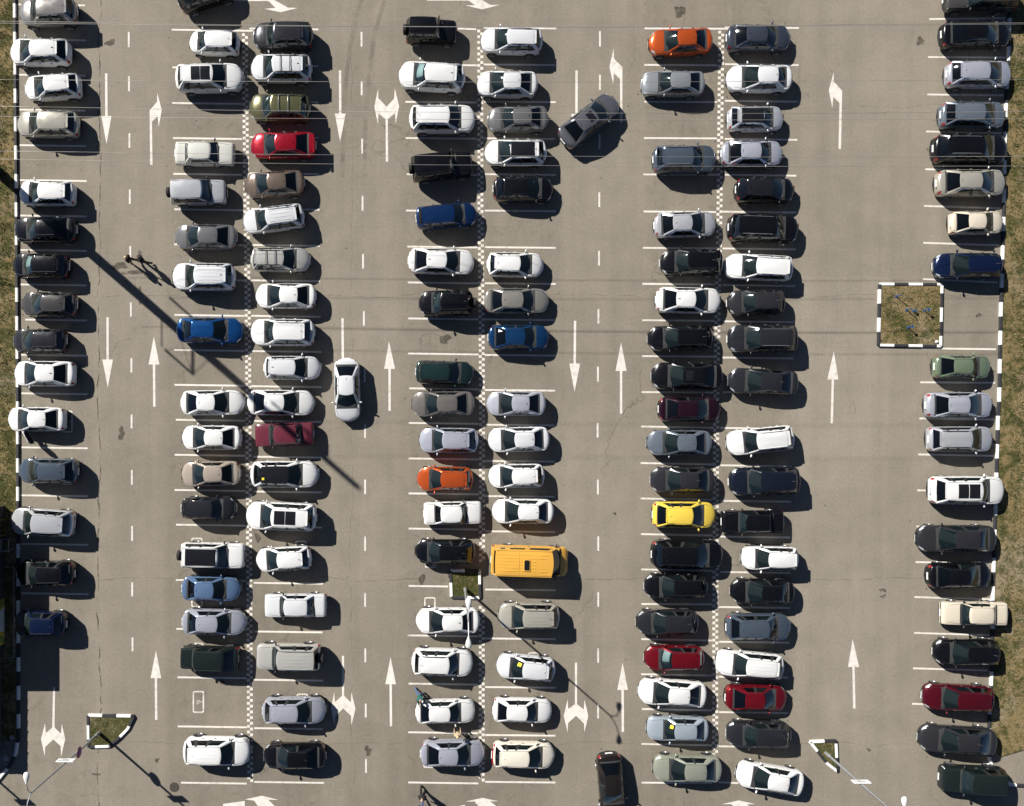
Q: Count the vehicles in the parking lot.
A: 146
